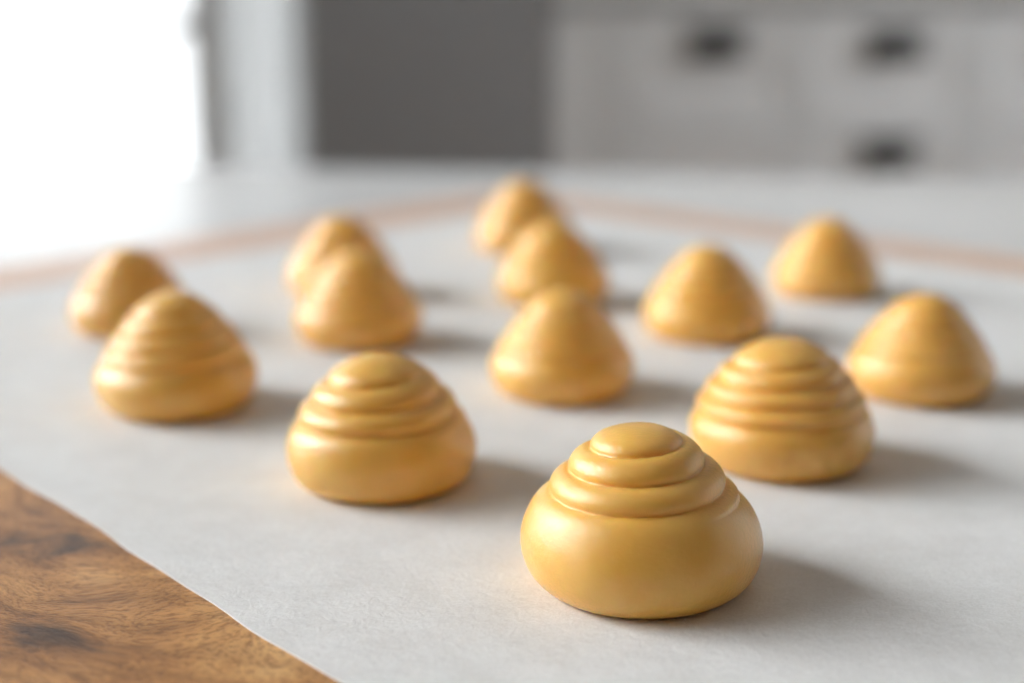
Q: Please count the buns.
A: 13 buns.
